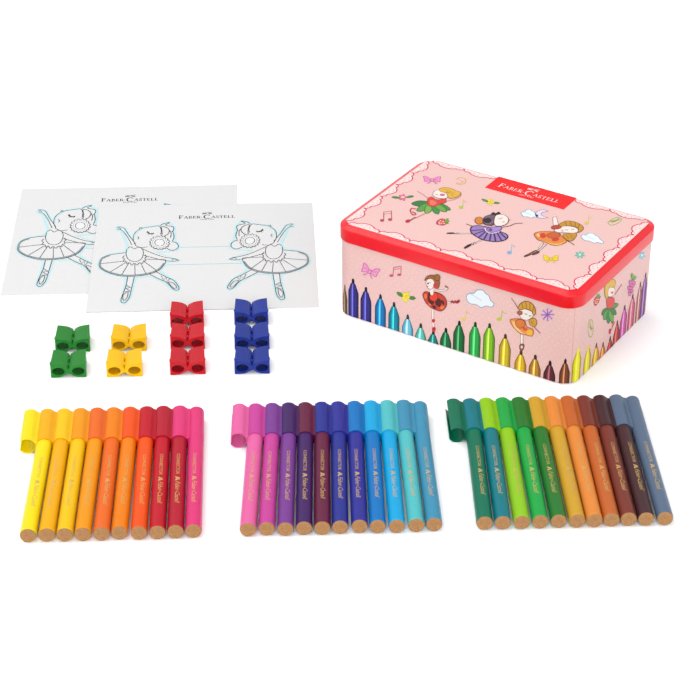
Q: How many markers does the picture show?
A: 32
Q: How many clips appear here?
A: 10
